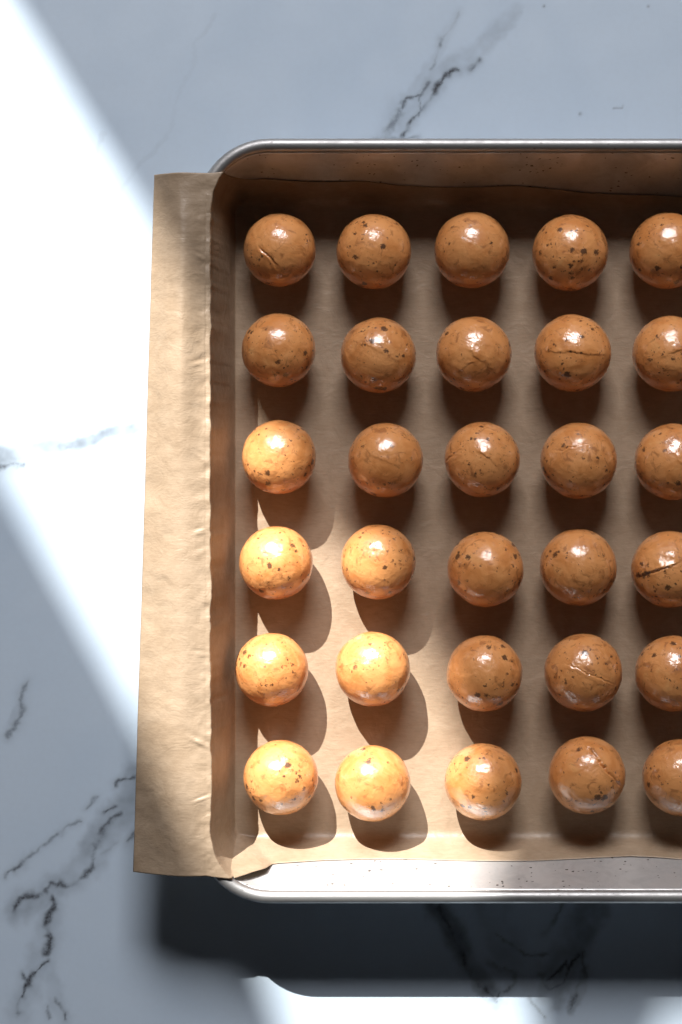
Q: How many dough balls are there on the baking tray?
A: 30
